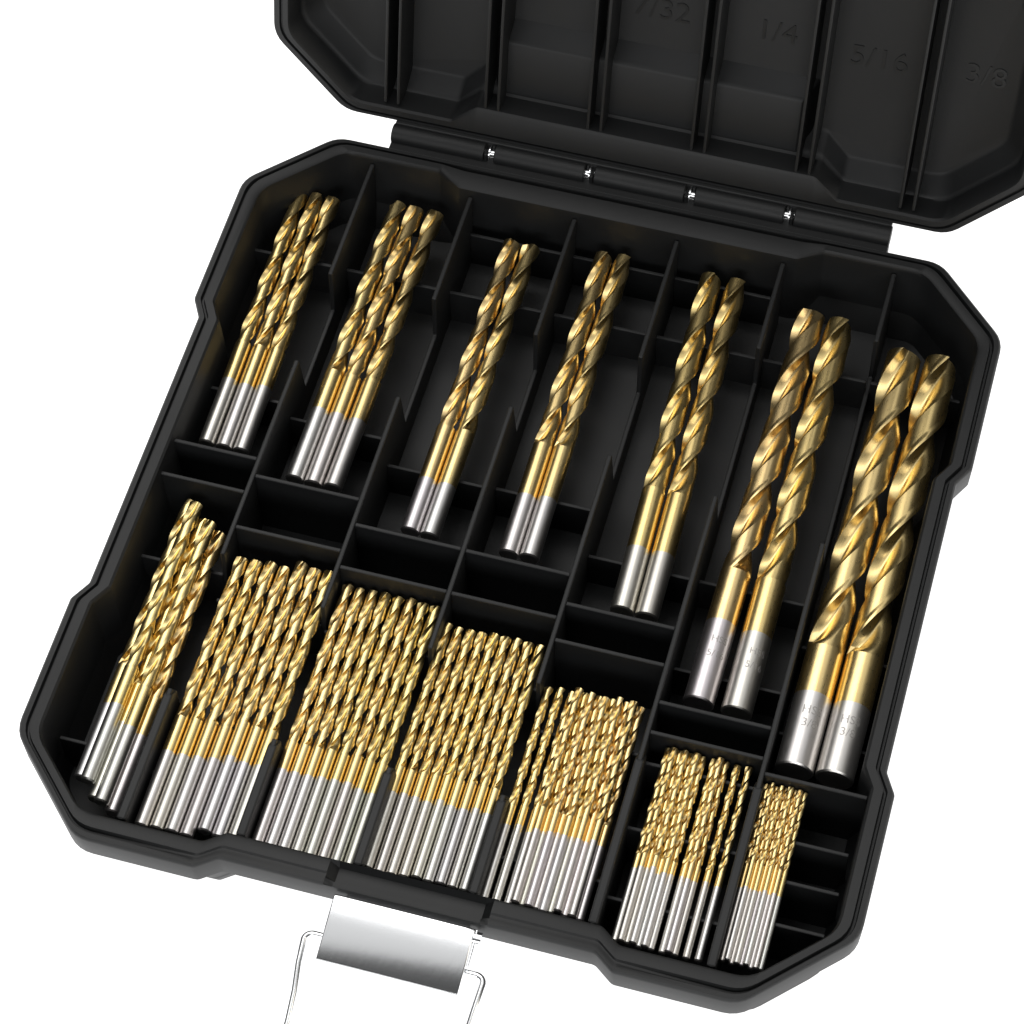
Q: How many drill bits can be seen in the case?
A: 79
